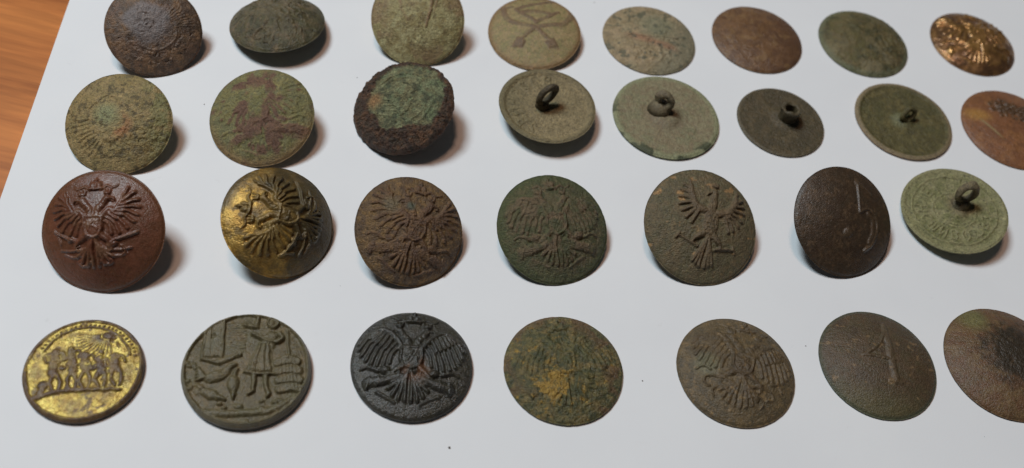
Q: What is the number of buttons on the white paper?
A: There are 30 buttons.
